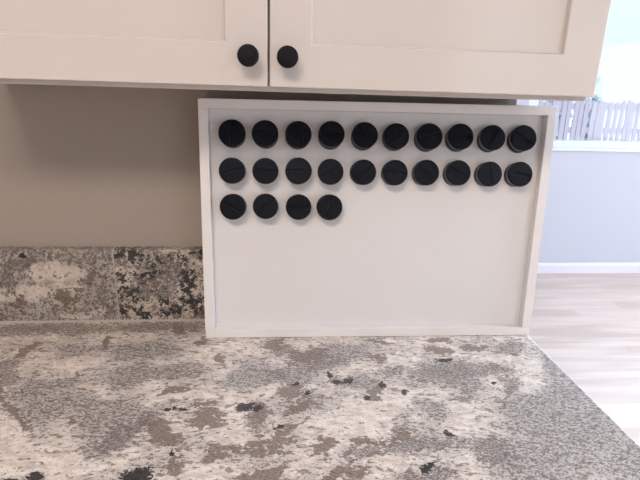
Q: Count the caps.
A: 24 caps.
